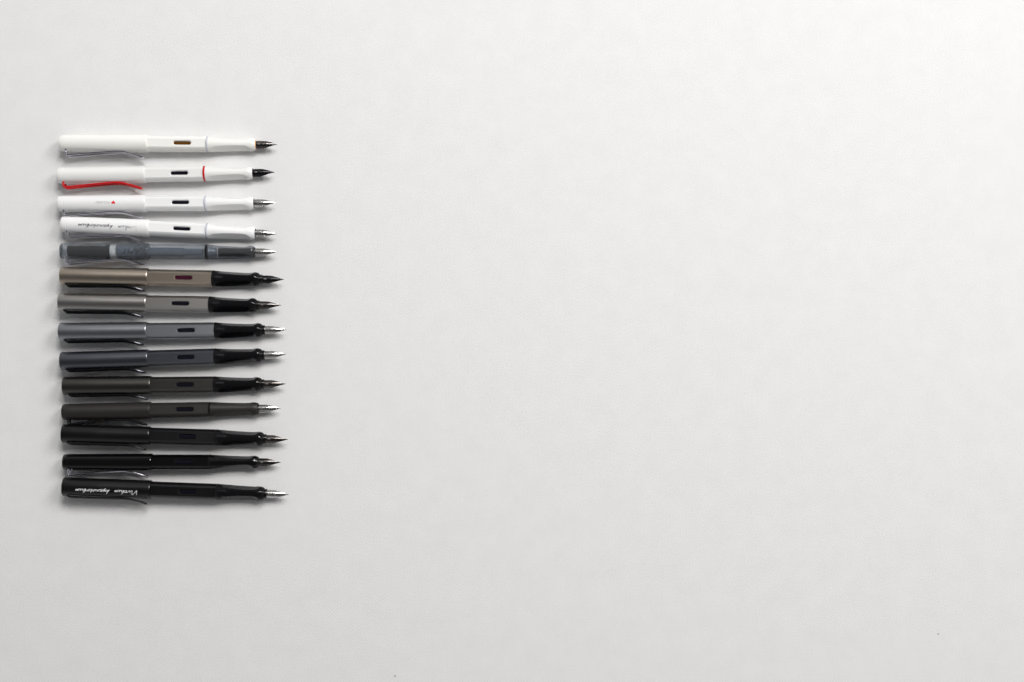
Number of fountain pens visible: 14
